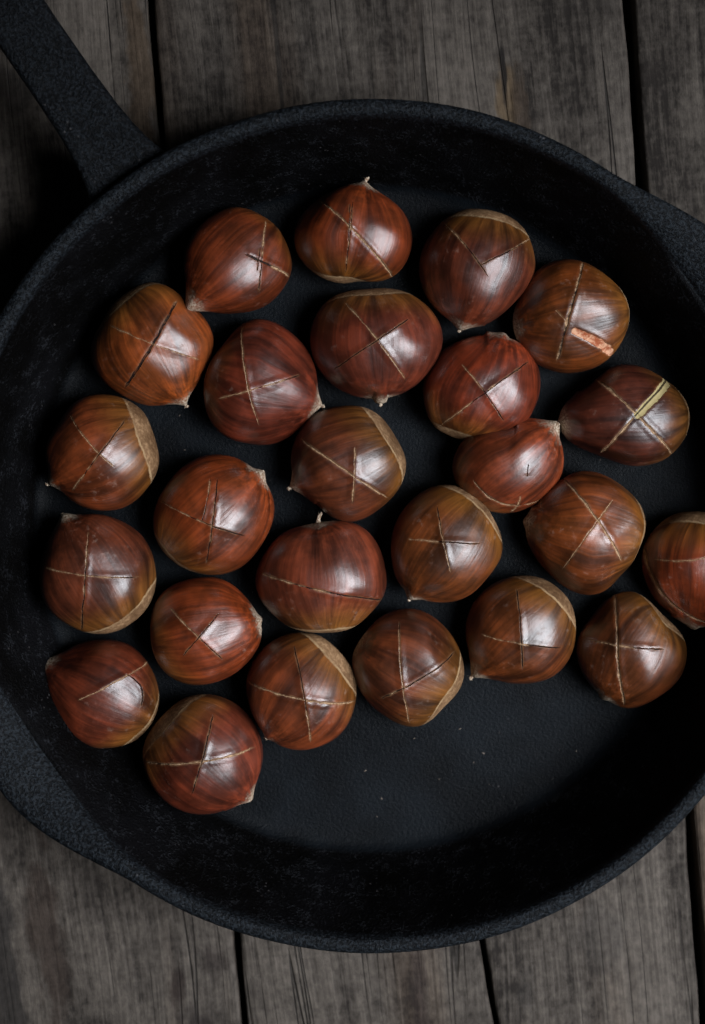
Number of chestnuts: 25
